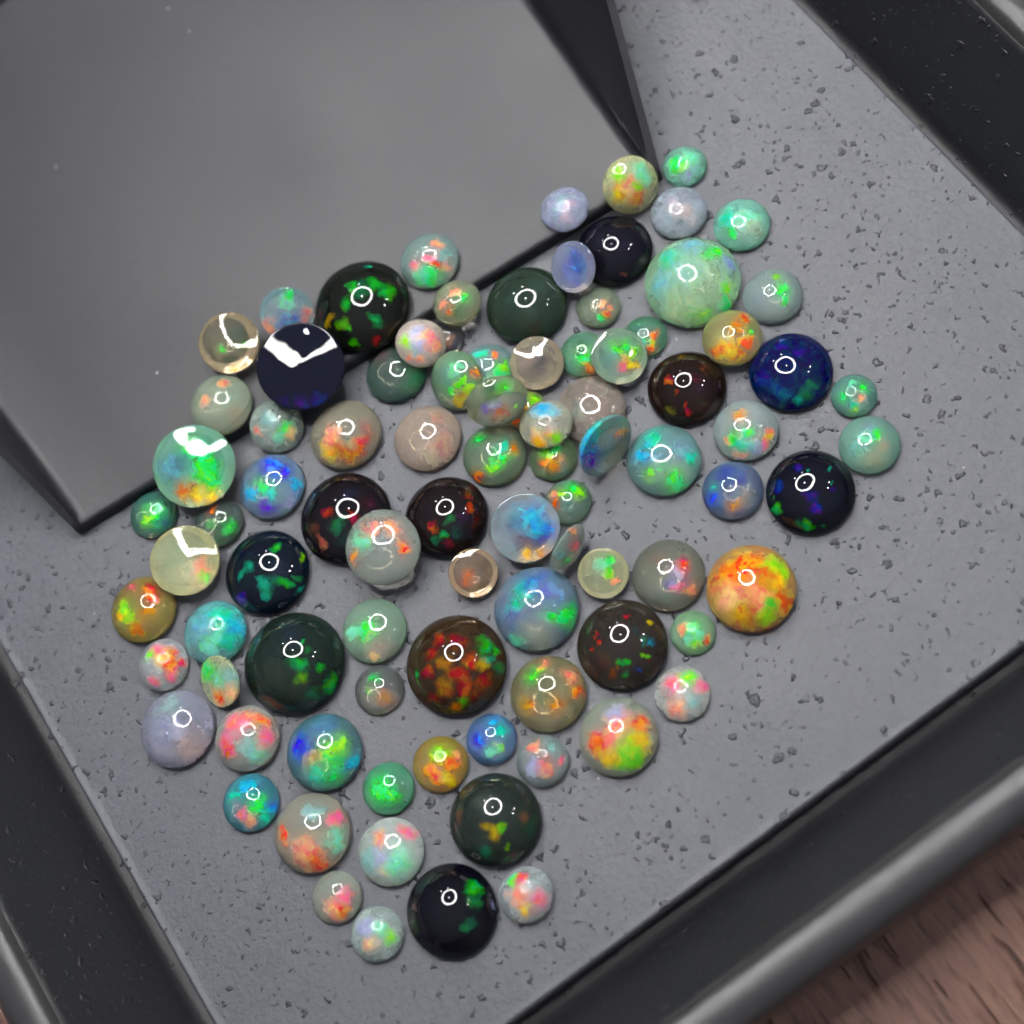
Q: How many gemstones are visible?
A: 91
